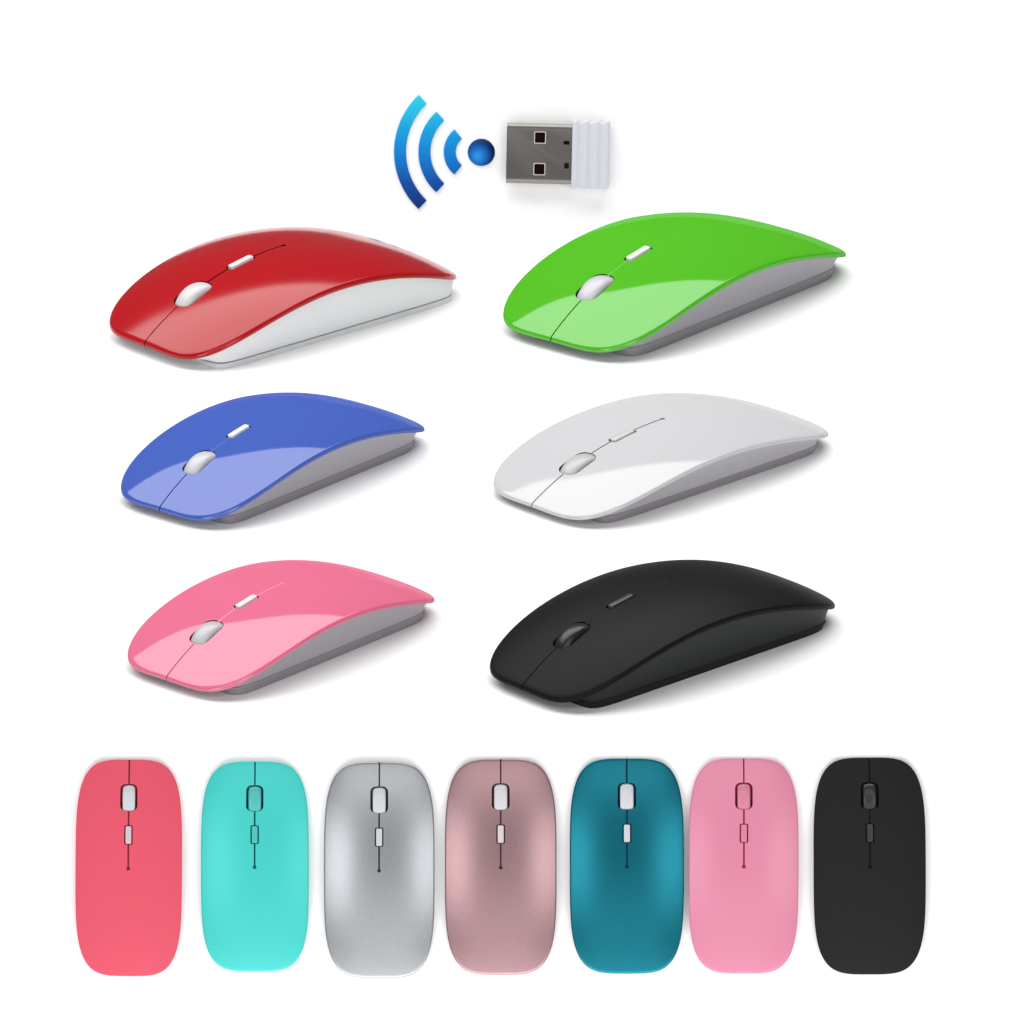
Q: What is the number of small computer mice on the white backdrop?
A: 7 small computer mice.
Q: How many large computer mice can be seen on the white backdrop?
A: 6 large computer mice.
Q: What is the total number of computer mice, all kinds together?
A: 13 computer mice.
